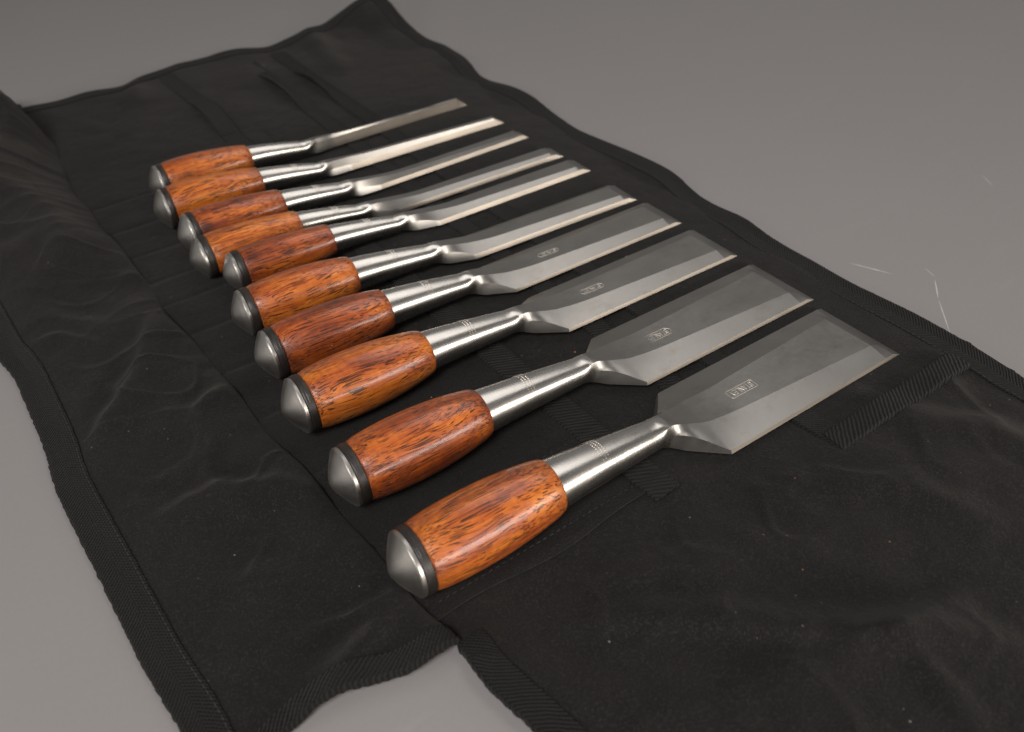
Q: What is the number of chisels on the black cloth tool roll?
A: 10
